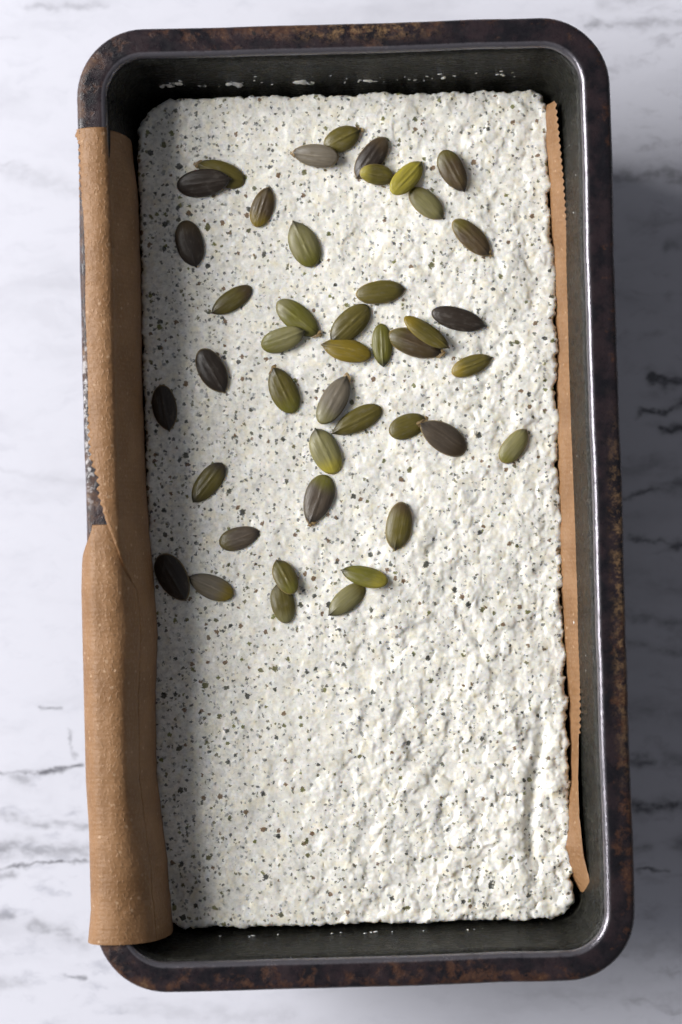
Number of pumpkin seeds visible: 43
